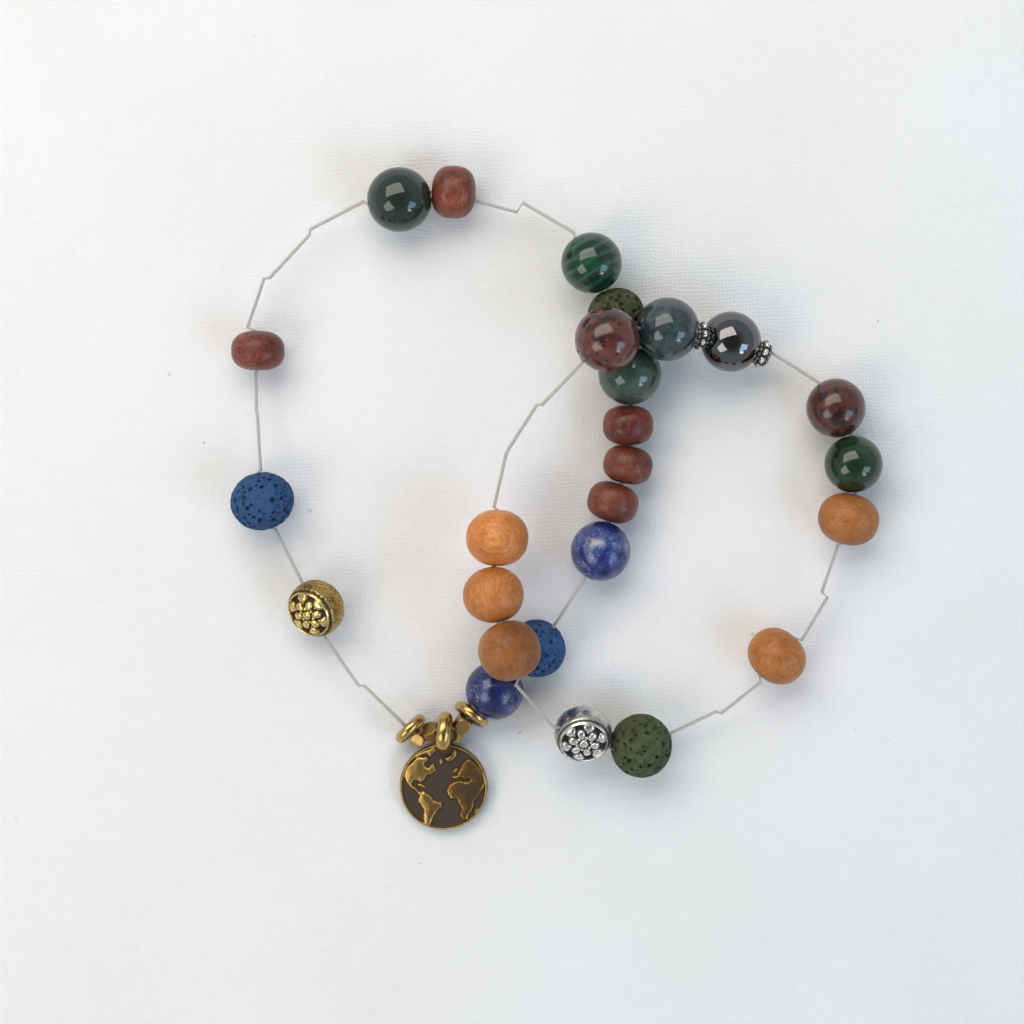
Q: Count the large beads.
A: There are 26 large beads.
